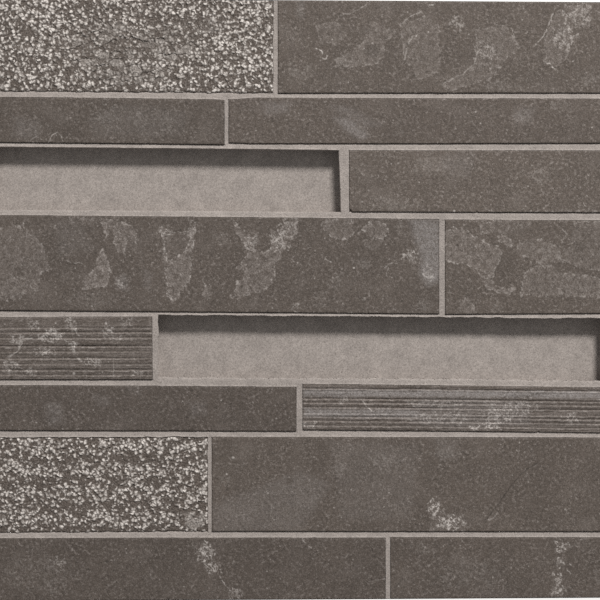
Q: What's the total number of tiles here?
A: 14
